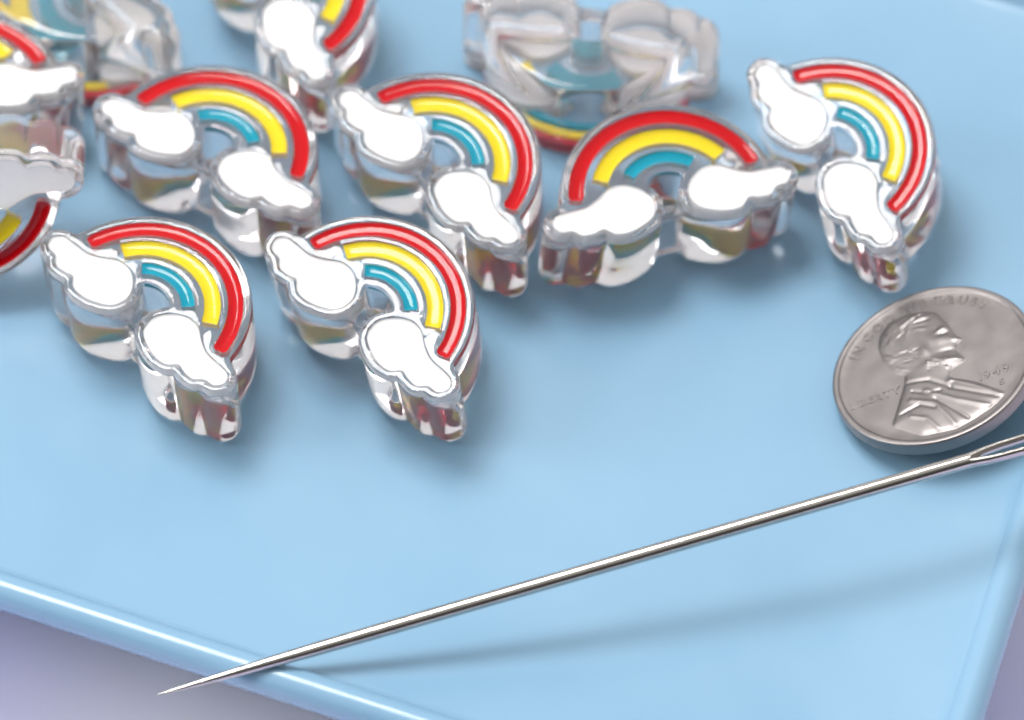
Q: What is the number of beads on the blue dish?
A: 11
